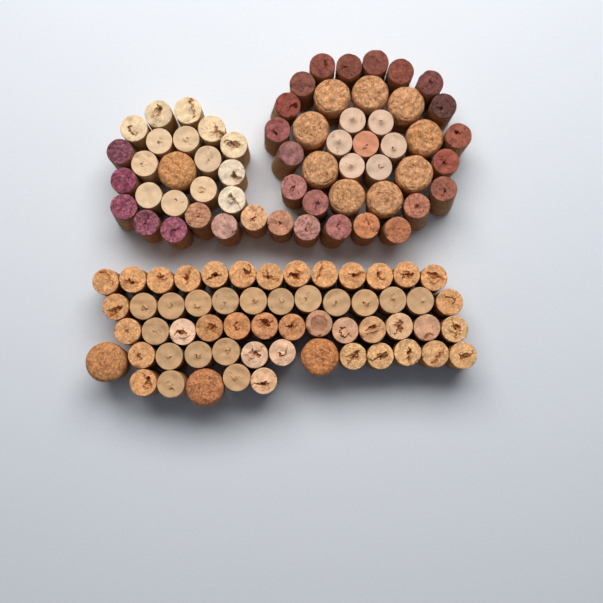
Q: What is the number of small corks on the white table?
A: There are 104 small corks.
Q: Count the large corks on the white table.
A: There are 13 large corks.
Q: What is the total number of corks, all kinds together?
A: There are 117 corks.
